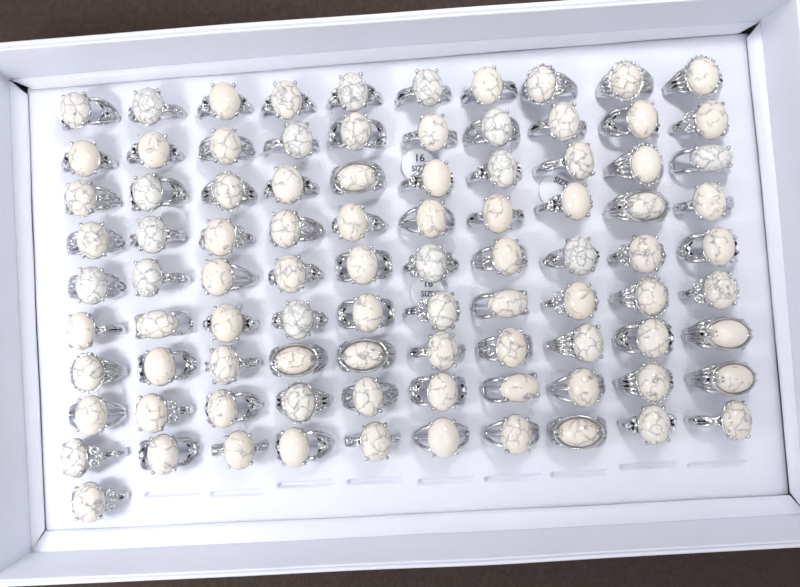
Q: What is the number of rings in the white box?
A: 91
